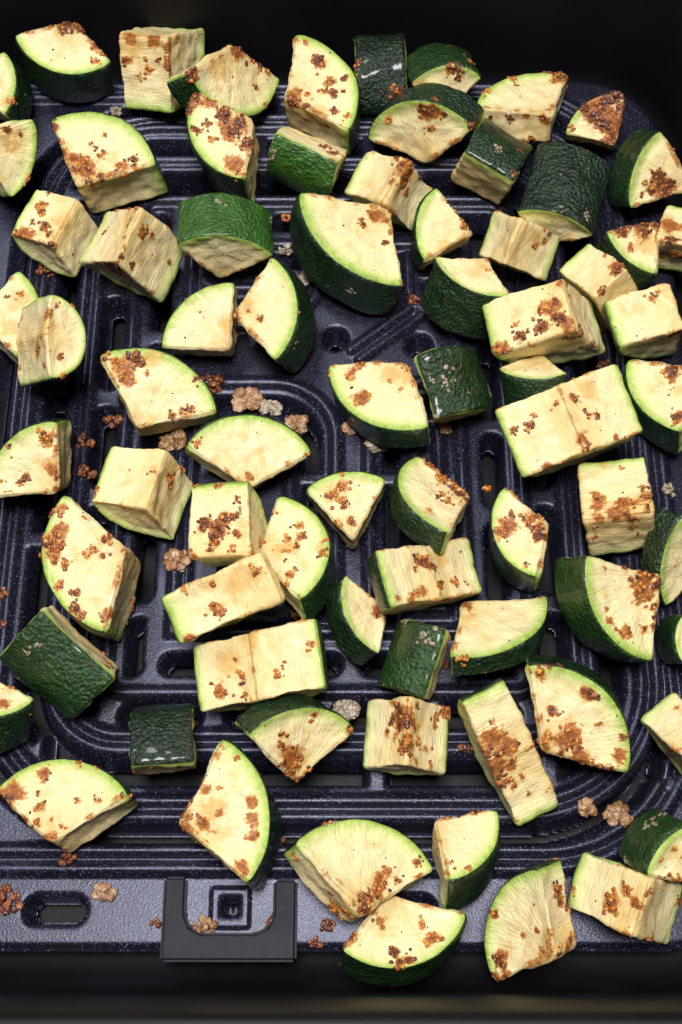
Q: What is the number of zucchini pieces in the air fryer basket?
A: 75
